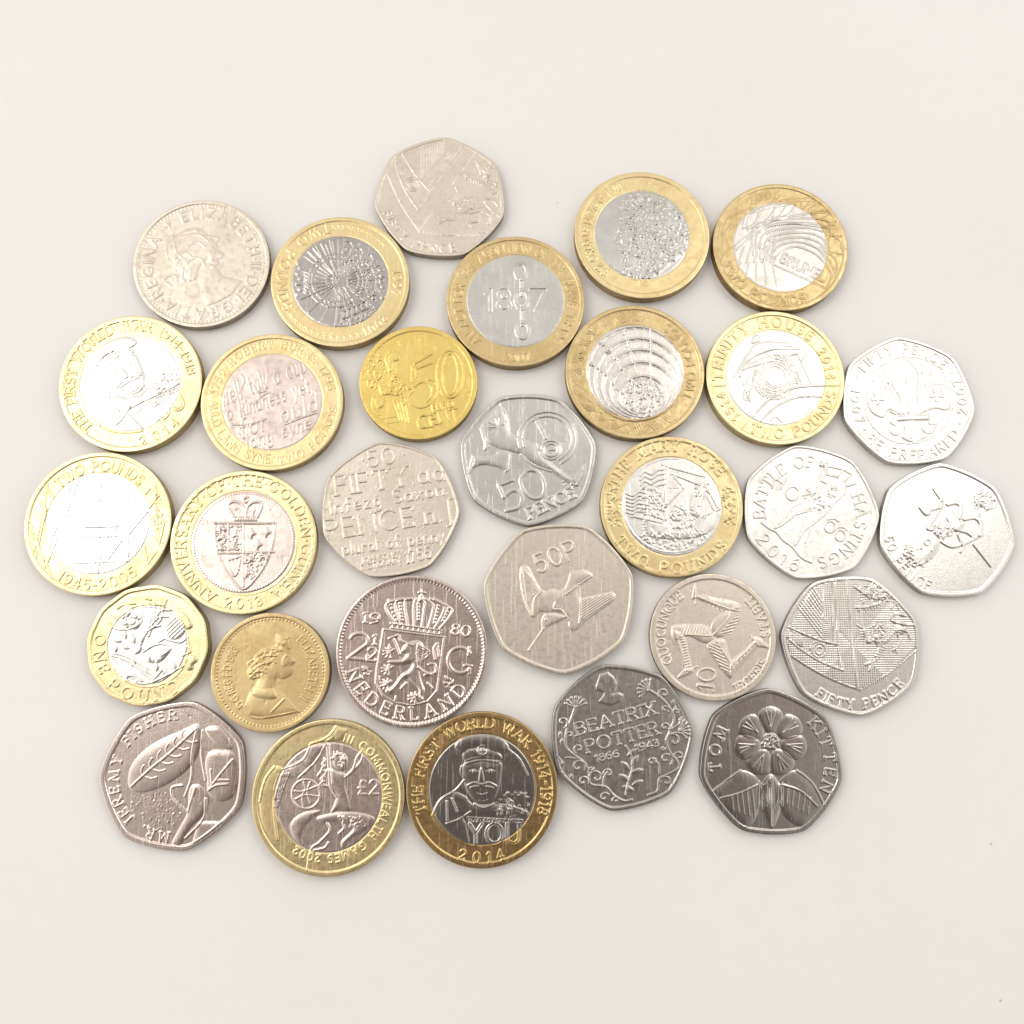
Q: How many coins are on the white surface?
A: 30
